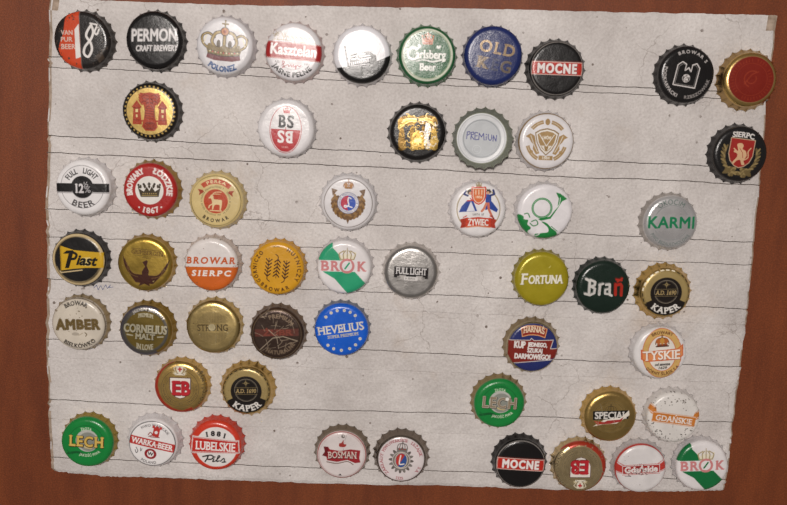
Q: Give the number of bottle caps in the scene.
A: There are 53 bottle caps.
